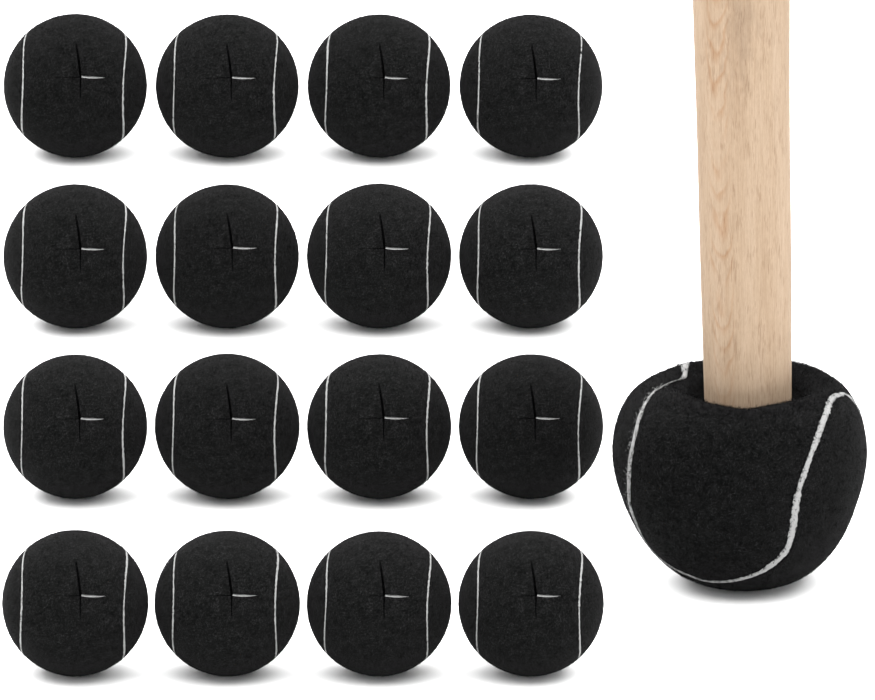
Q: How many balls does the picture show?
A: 17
